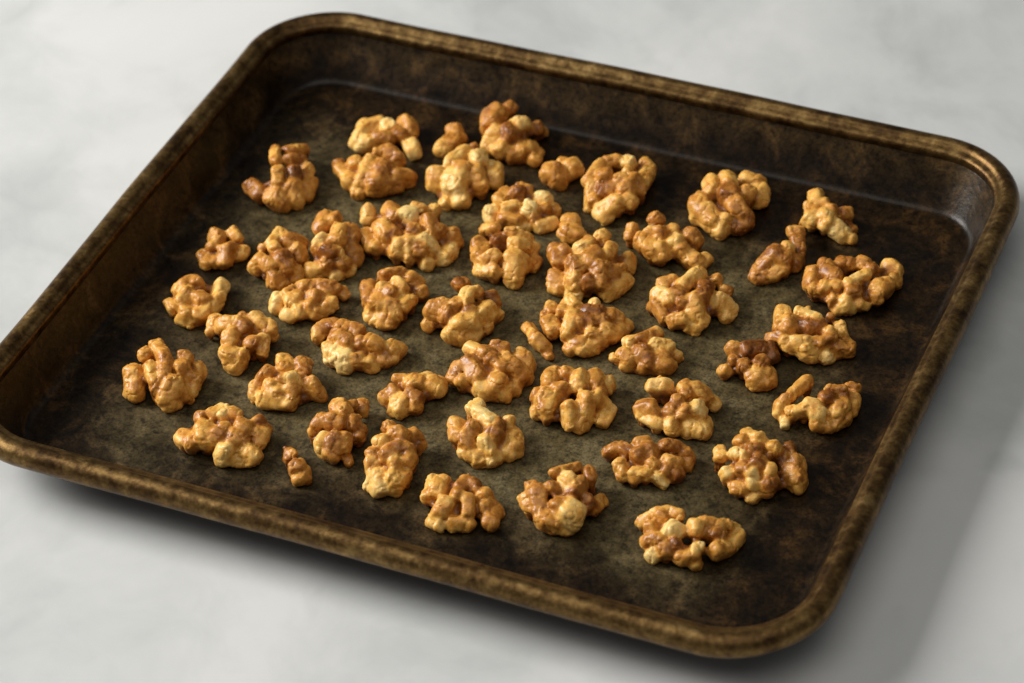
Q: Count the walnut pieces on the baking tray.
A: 50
